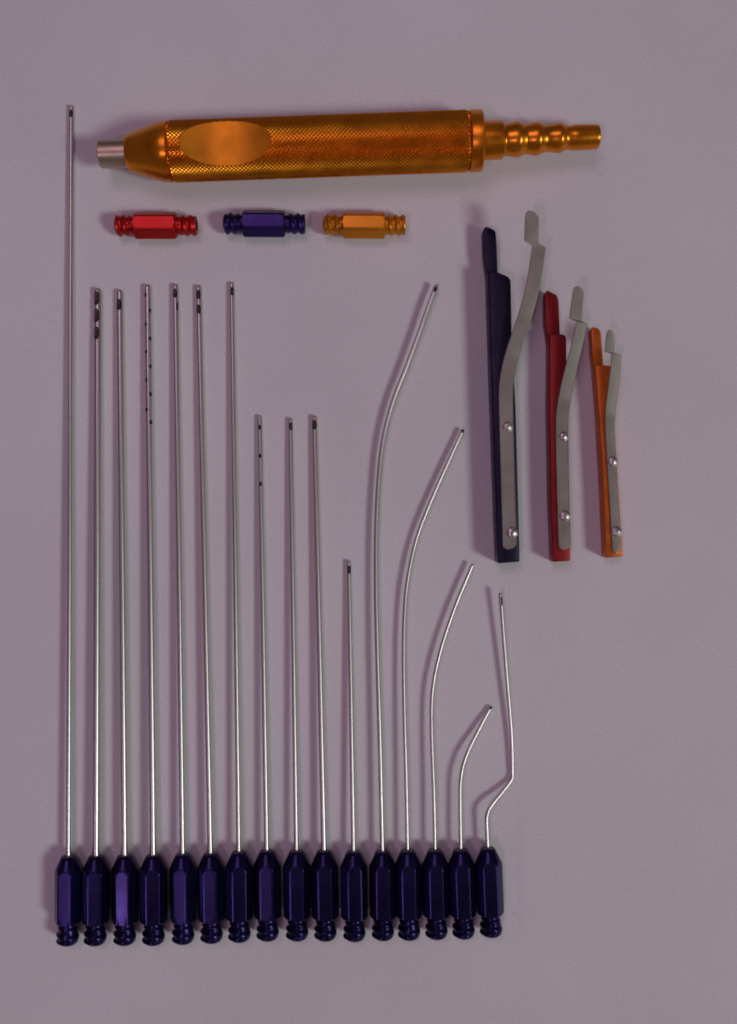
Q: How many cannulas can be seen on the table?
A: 16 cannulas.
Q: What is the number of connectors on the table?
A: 3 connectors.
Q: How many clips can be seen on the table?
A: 3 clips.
